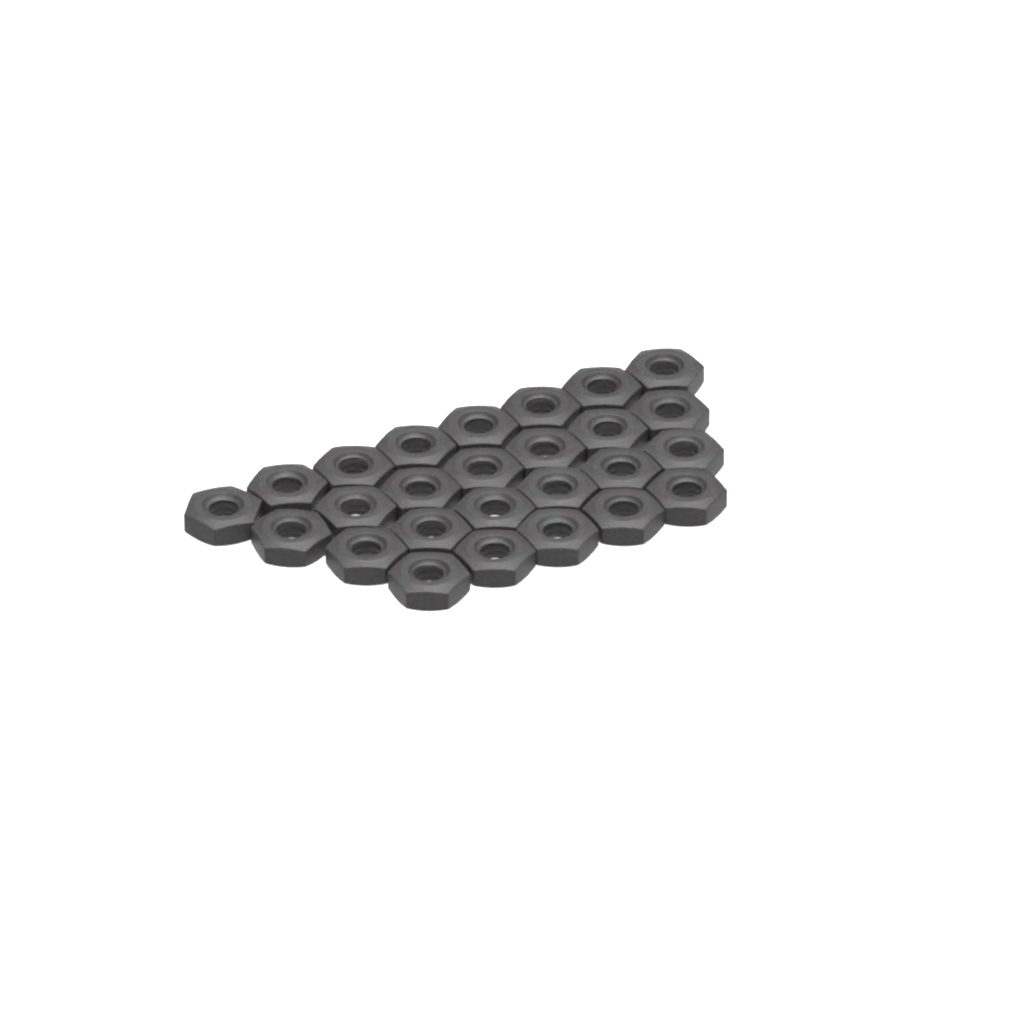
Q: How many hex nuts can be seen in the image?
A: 26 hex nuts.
